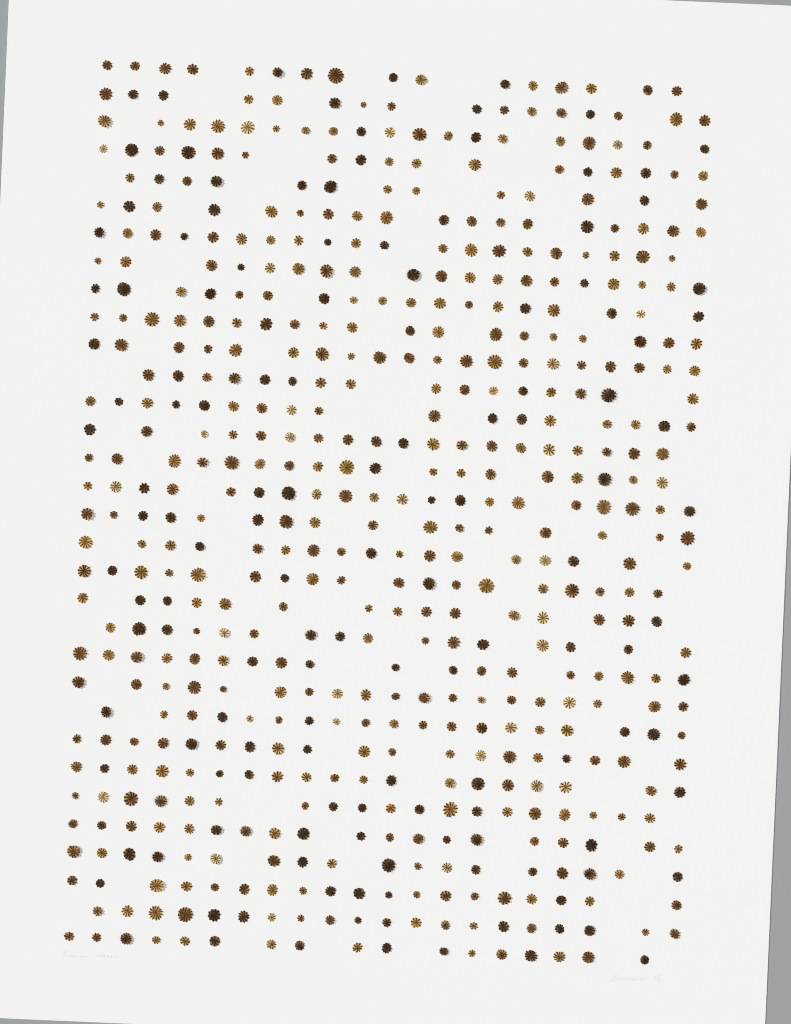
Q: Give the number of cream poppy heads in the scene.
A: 32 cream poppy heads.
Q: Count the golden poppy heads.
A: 199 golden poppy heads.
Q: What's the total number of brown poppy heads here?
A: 198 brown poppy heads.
